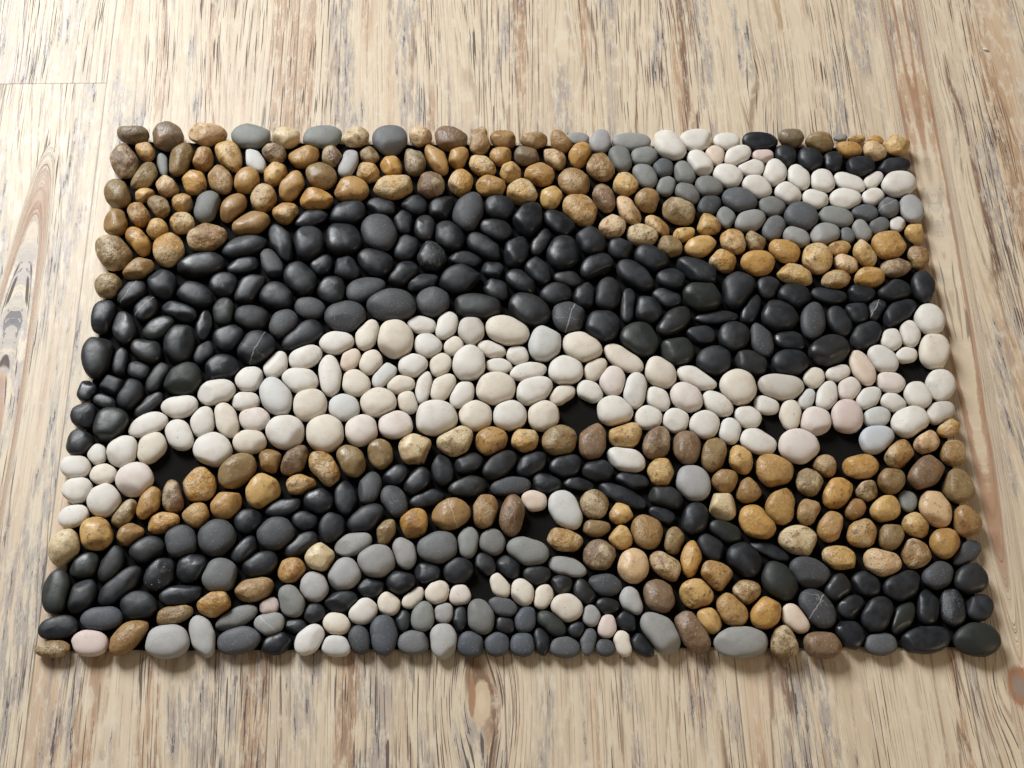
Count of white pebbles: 154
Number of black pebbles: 198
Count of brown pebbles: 199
